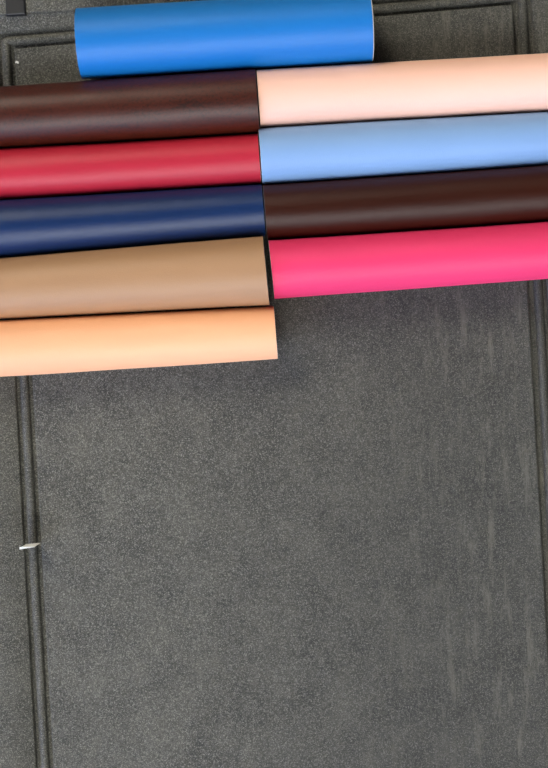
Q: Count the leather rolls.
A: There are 10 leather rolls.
